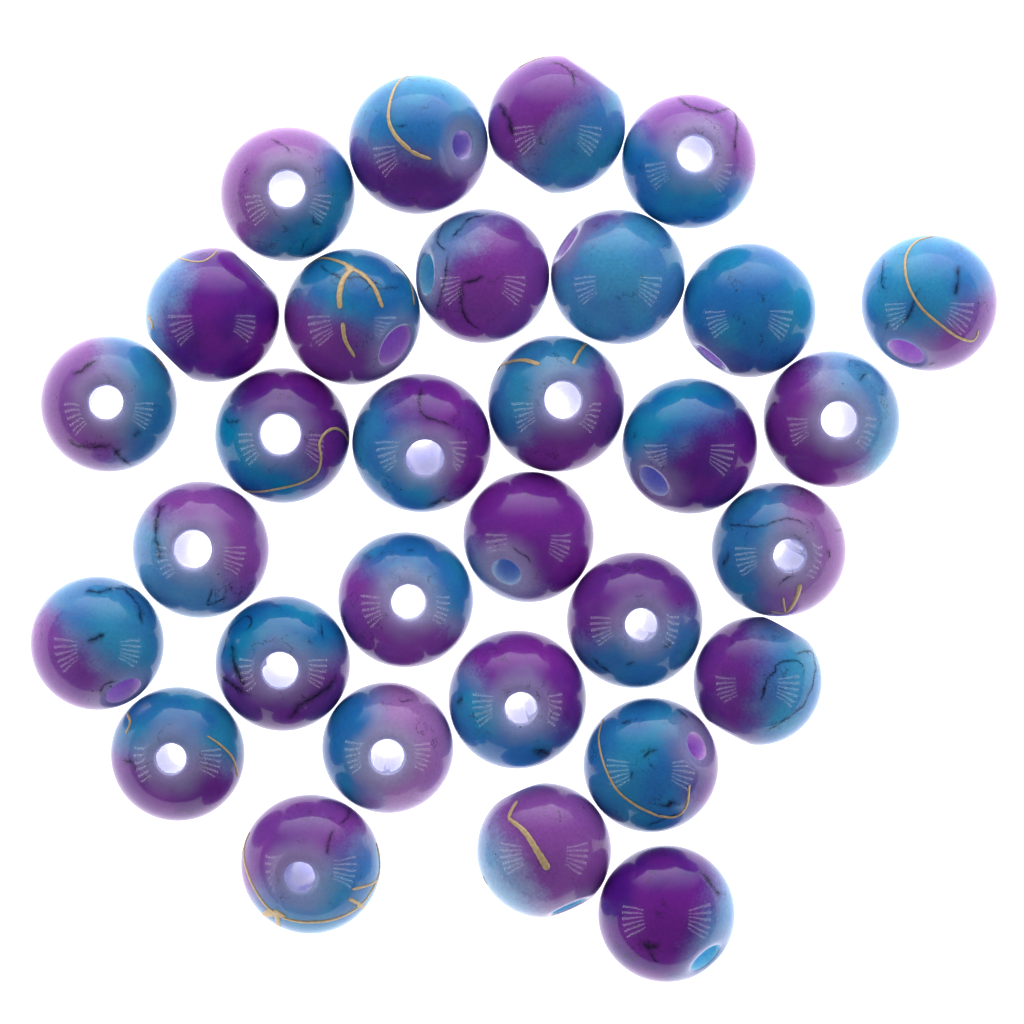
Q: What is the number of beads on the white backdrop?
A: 31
